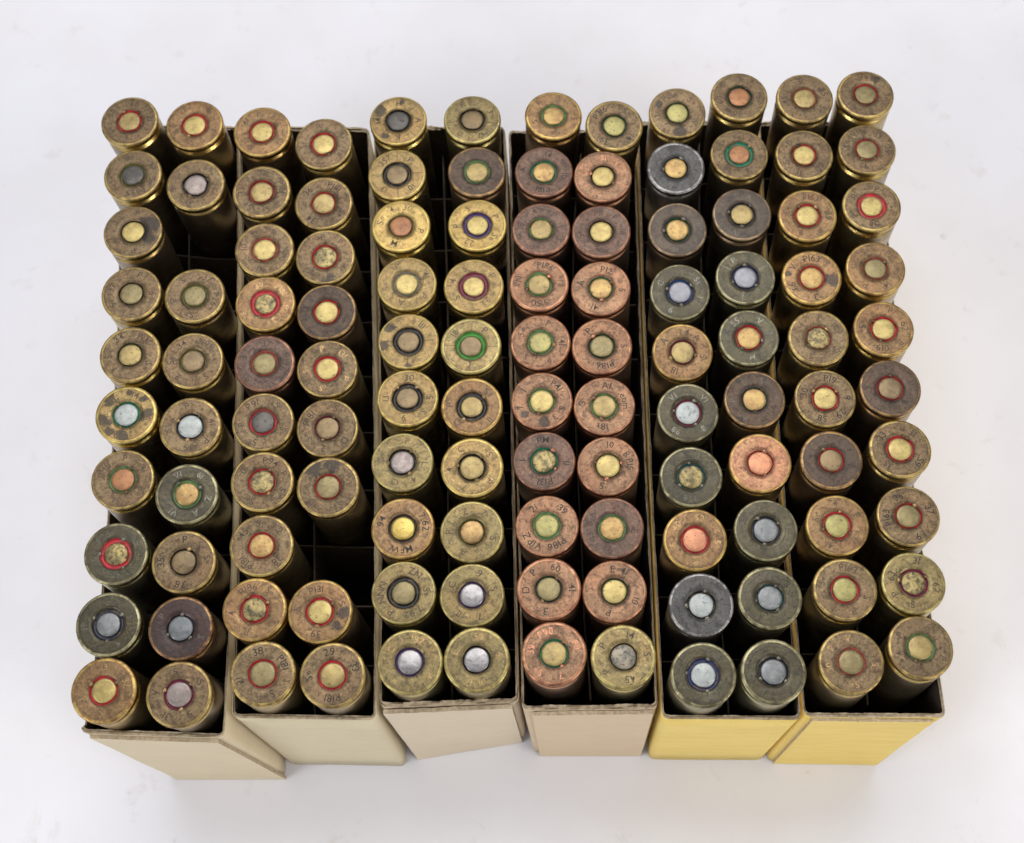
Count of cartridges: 118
